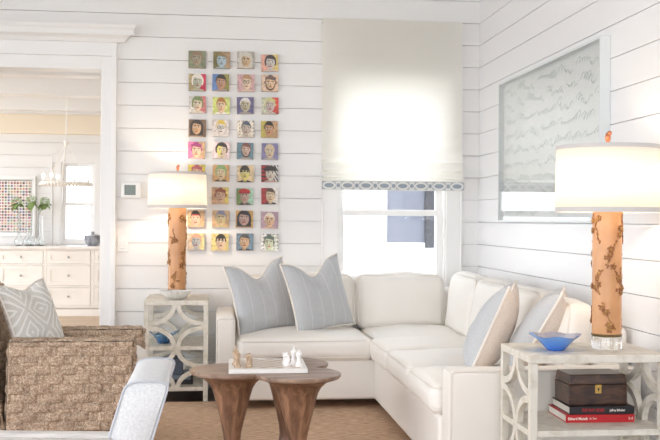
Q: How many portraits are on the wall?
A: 35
